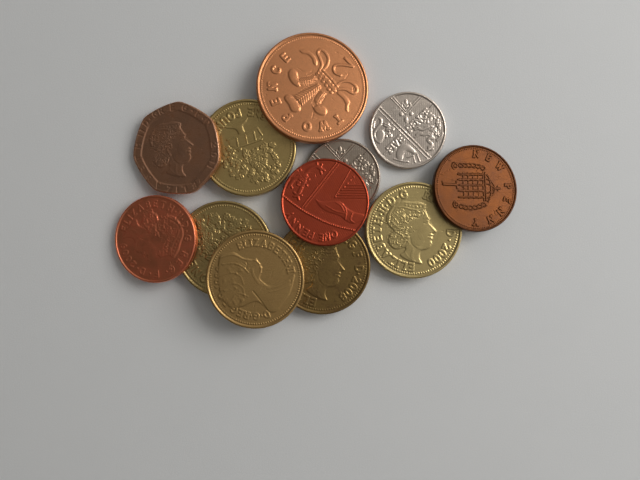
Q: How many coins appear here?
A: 12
